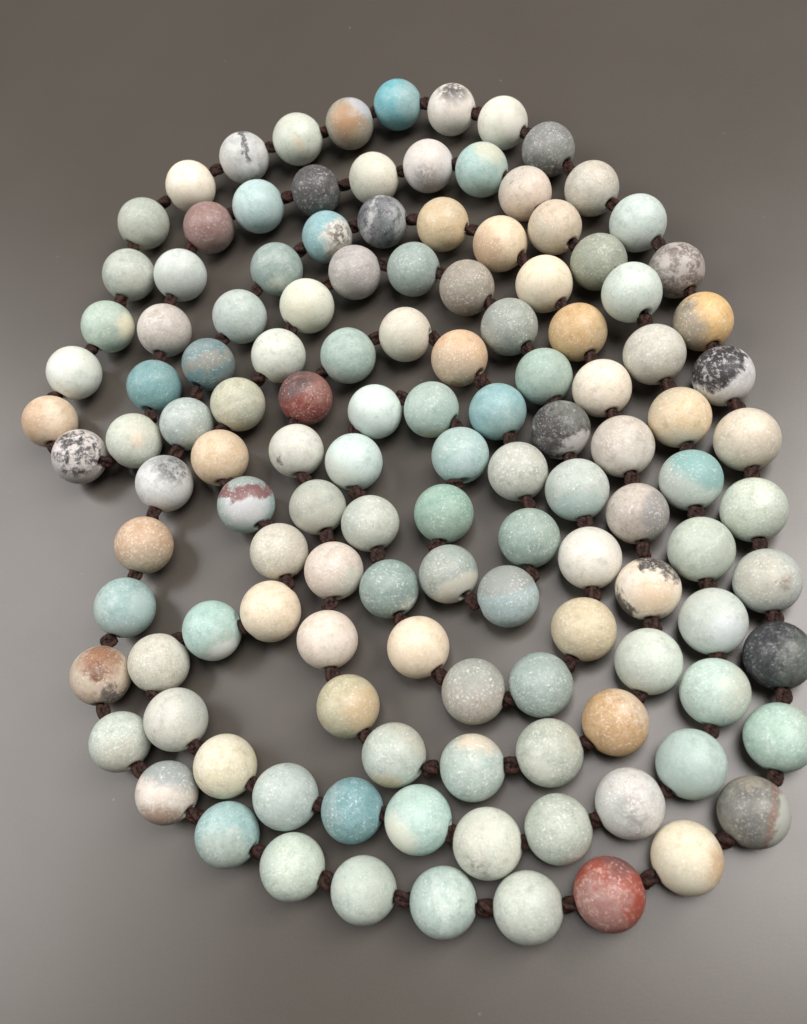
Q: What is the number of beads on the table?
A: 128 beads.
